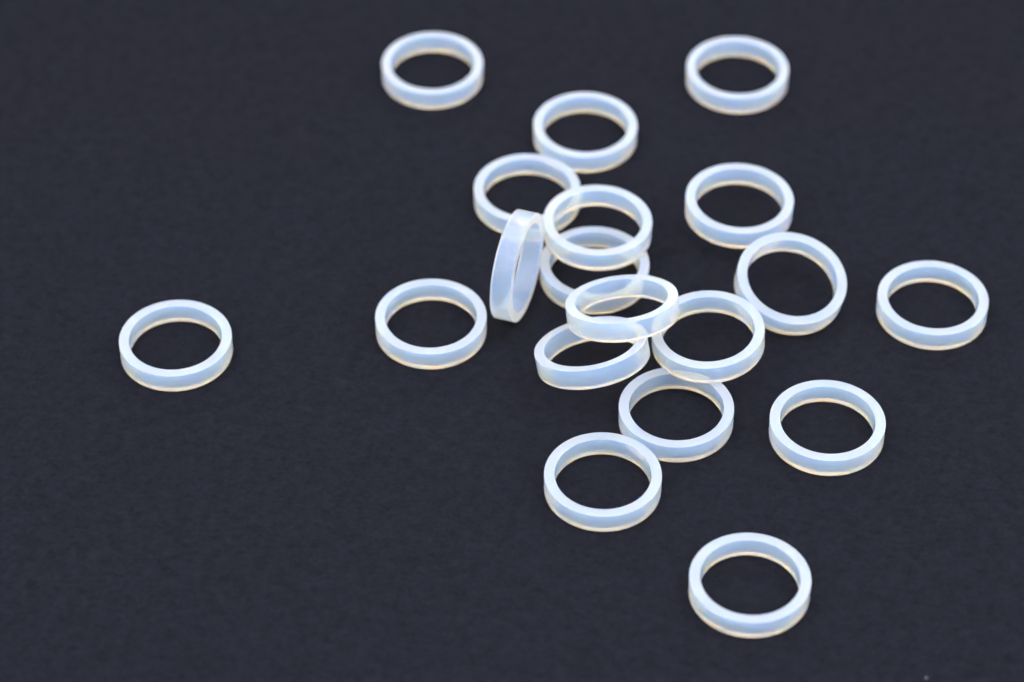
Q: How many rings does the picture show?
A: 19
